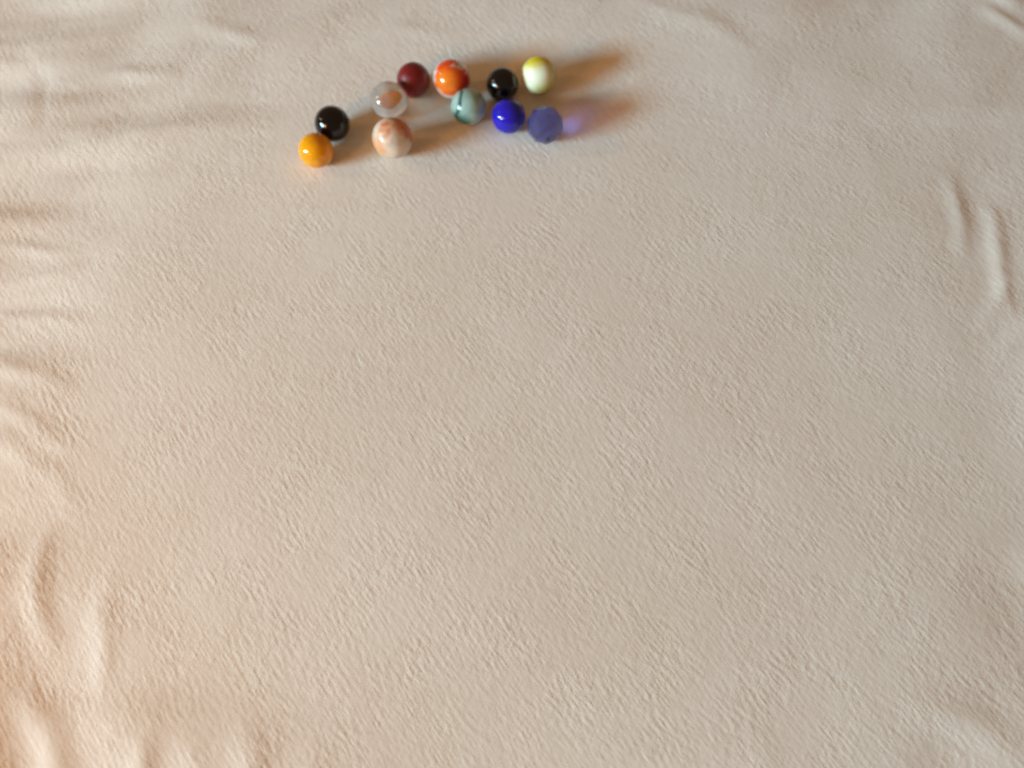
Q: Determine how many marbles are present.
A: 11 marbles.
